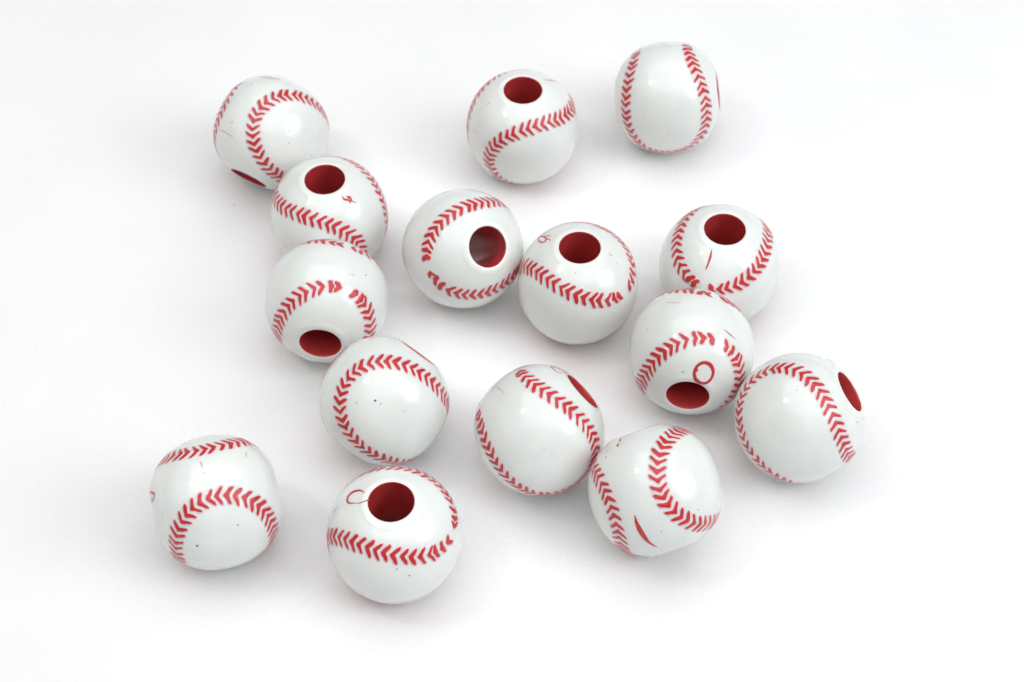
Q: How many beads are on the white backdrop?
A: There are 15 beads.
